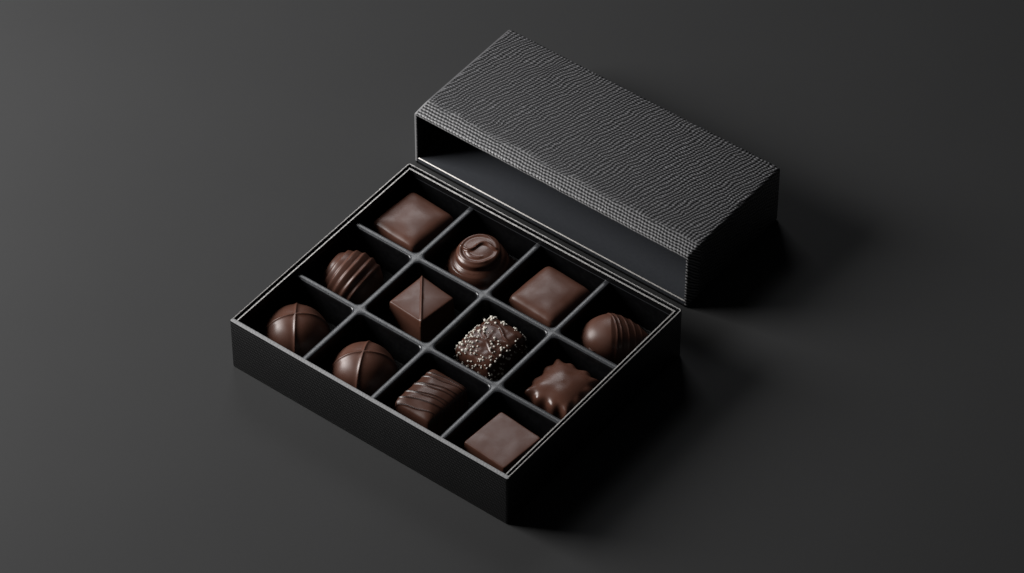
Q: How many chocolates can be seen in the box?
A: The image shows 12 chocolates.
